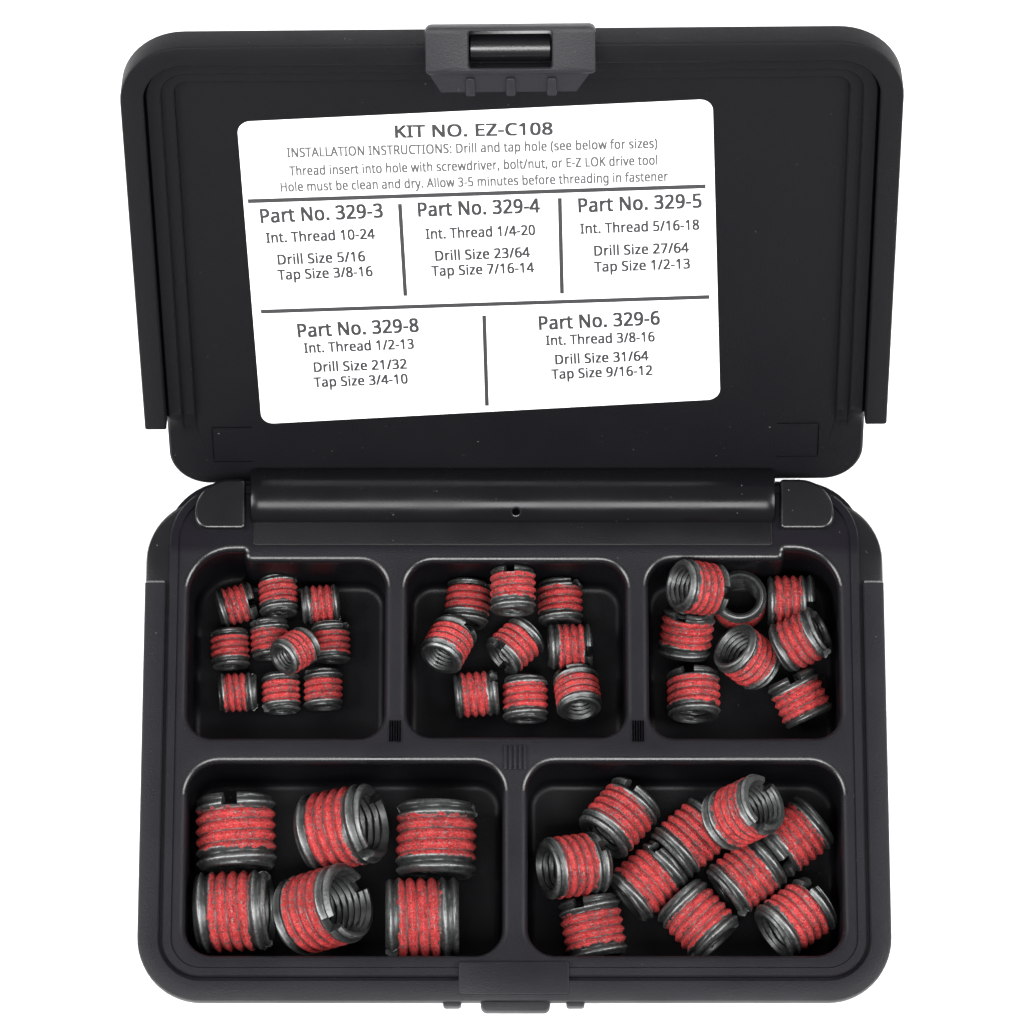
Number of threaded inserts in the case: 43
